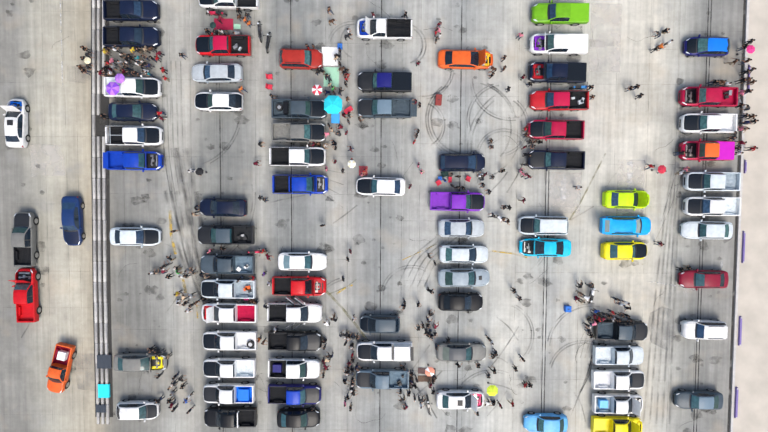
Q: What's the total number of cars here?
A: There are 33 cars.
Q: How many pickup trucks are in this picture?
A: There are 49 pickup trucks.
